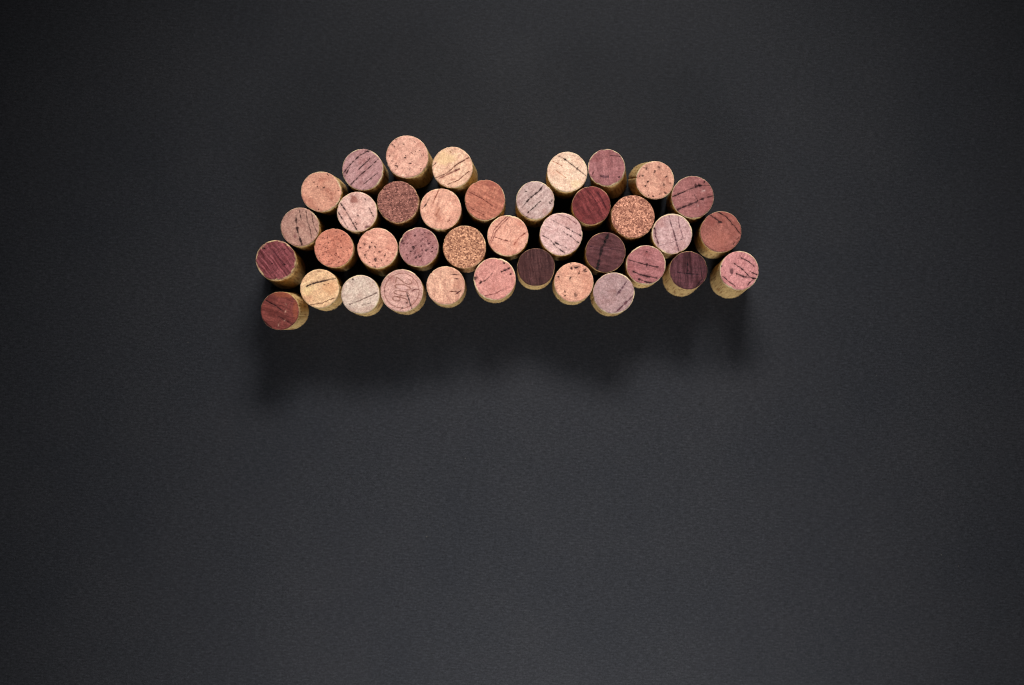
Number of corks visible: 38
